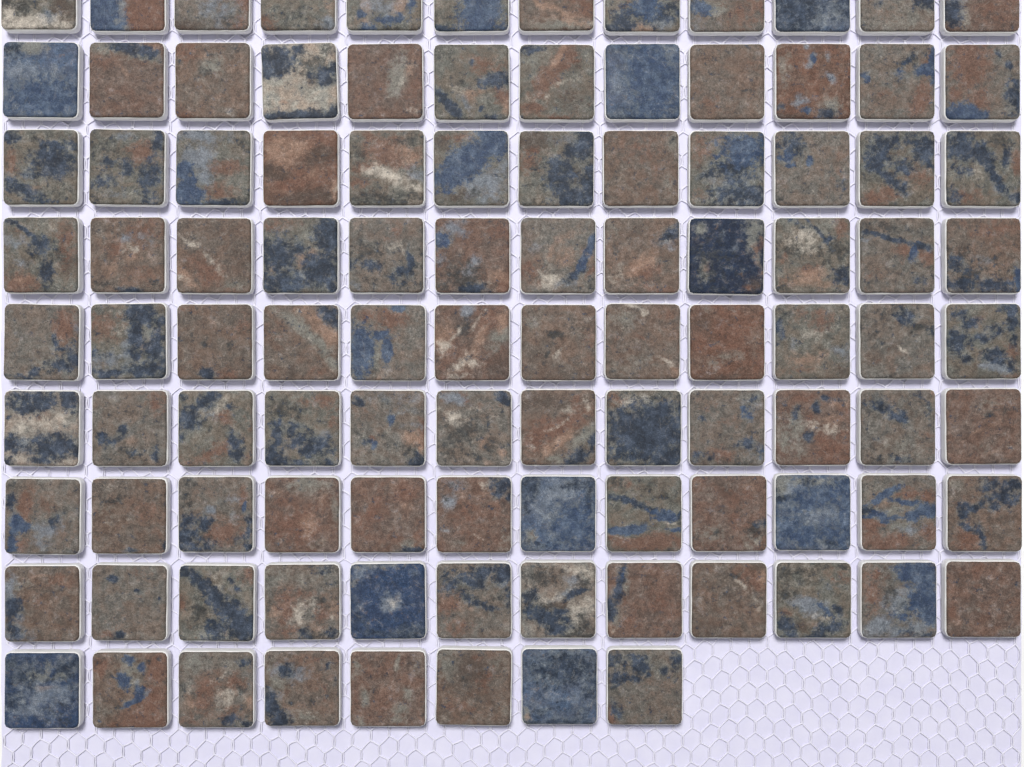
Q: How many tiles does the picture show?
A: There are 104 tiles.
